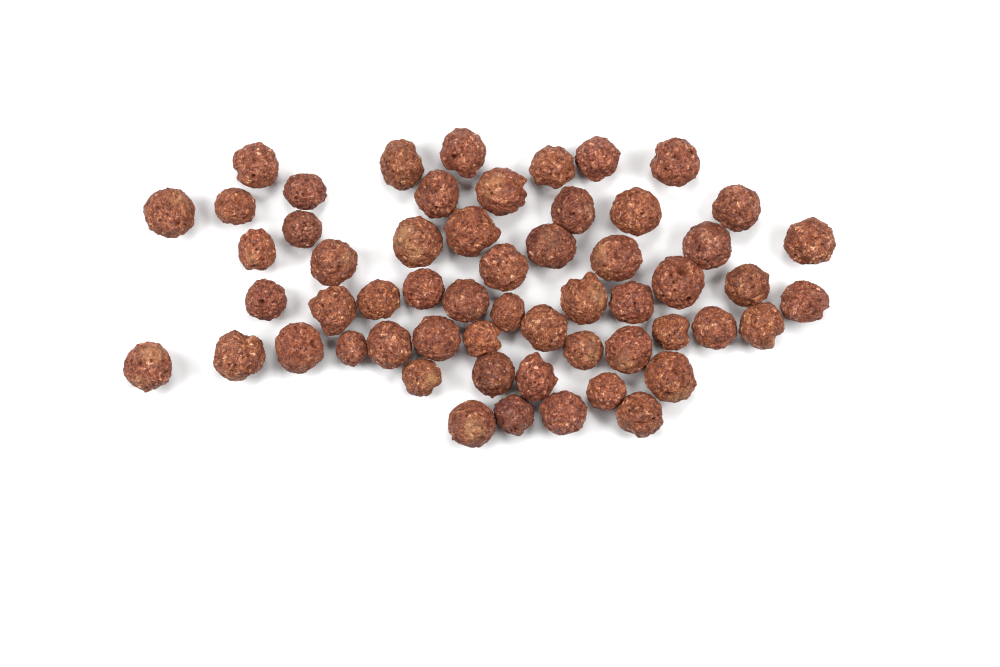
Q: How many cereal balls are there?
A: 57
